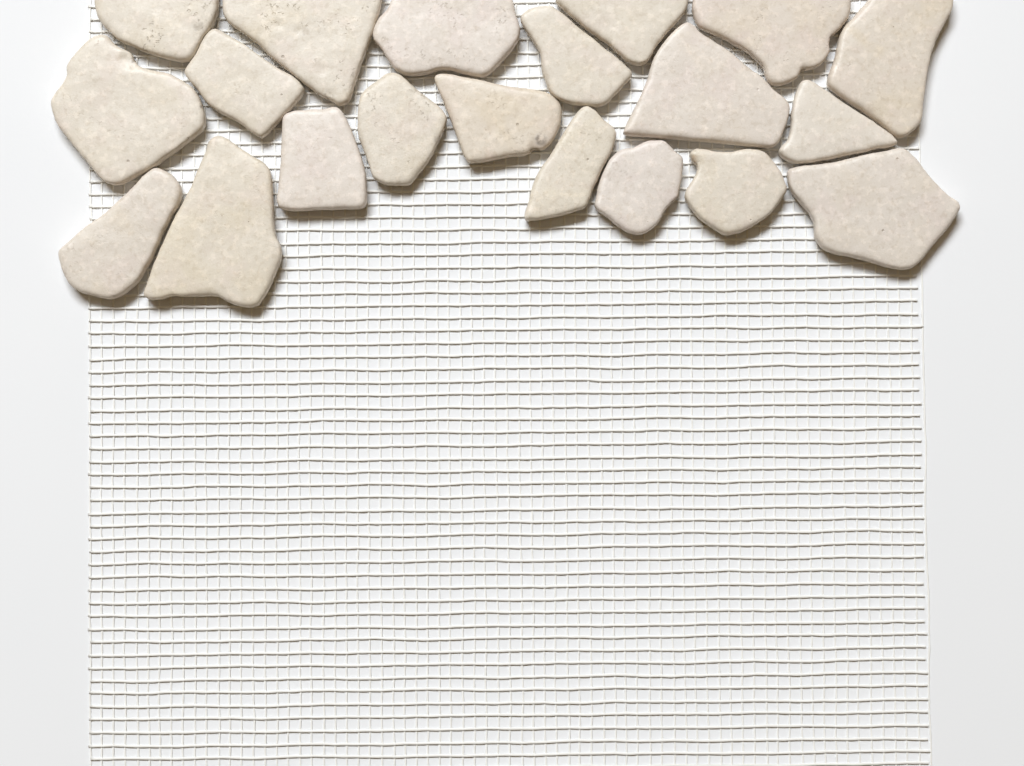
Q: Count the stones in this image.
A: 20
